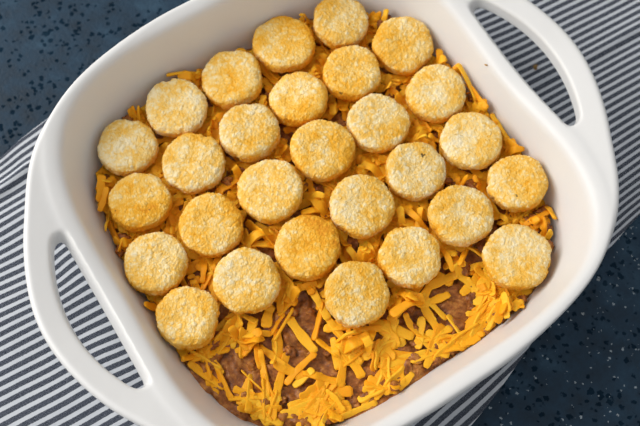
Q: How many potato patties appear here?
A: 28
